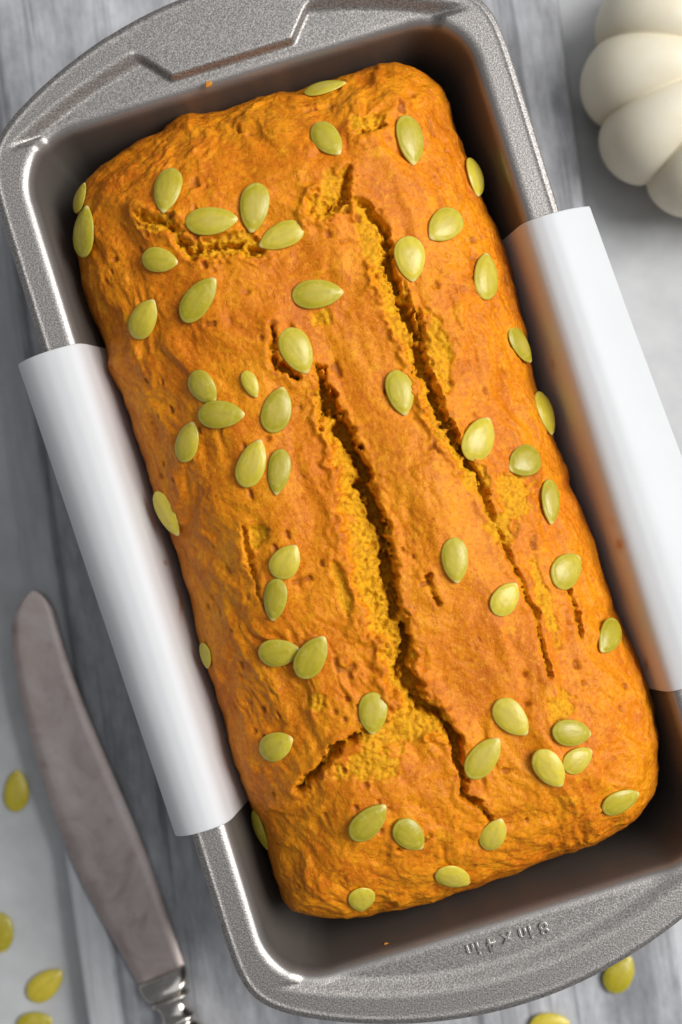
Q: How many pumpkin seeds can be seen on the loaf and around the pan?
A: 61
